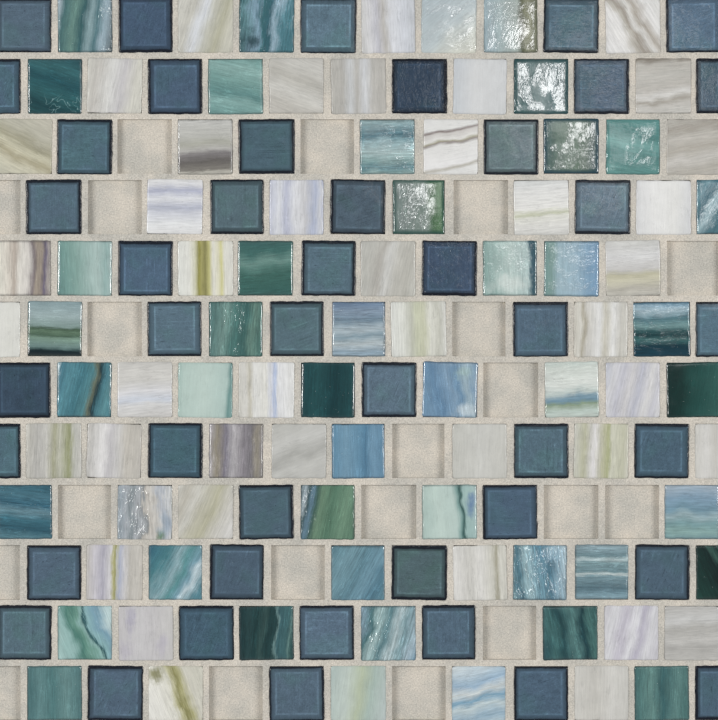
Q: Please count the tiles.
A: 130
